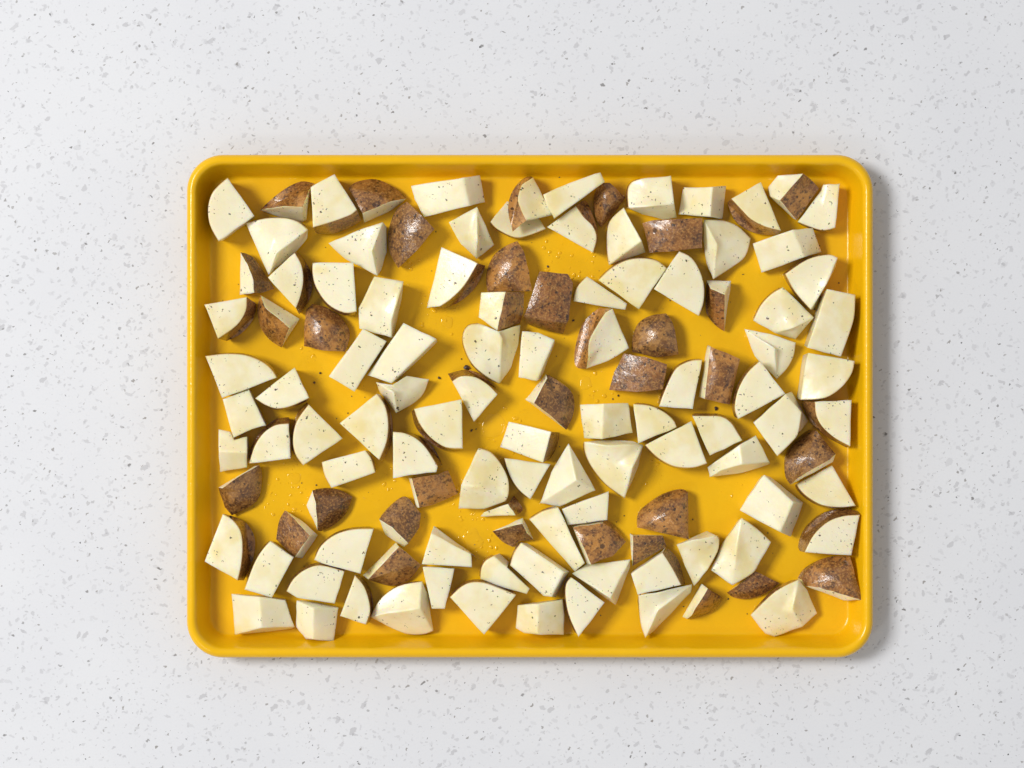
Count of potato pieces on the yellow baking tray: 119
